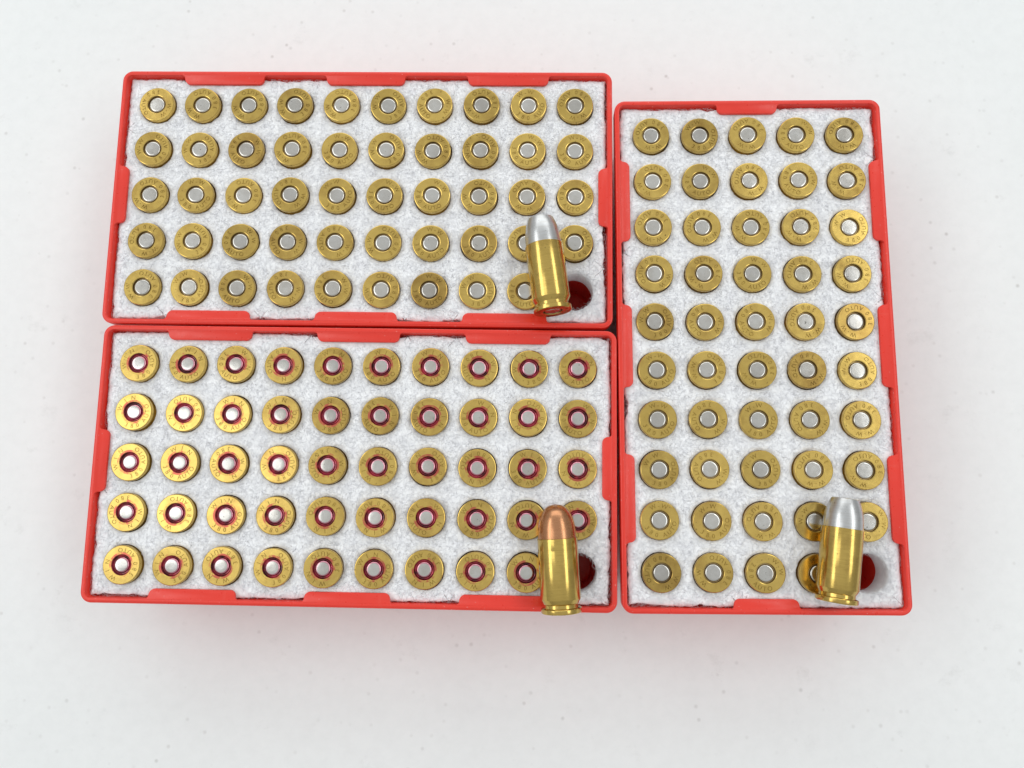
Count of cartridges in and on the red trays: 150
